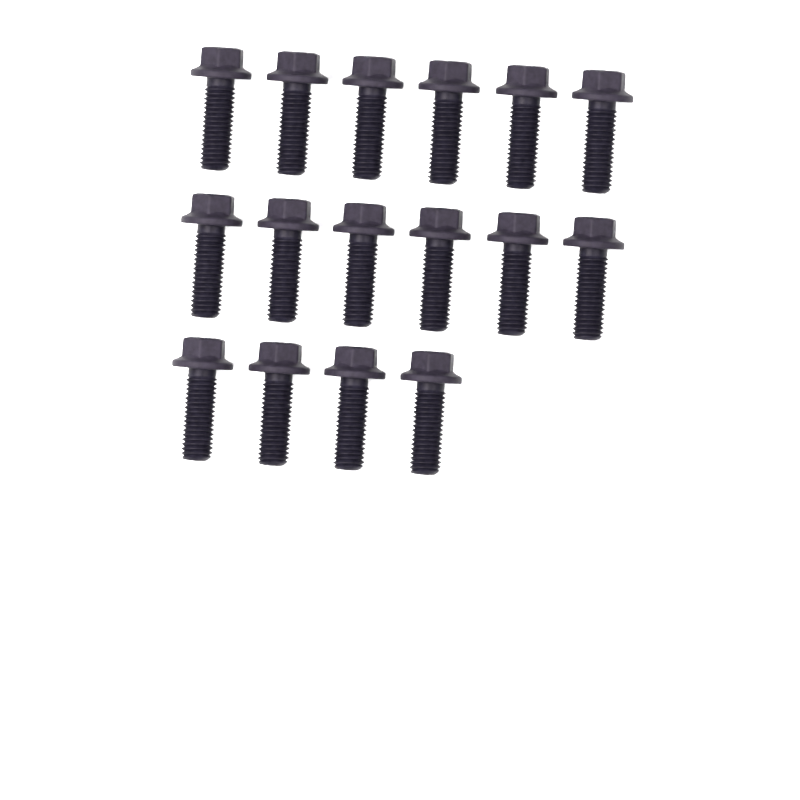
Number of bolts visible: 16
